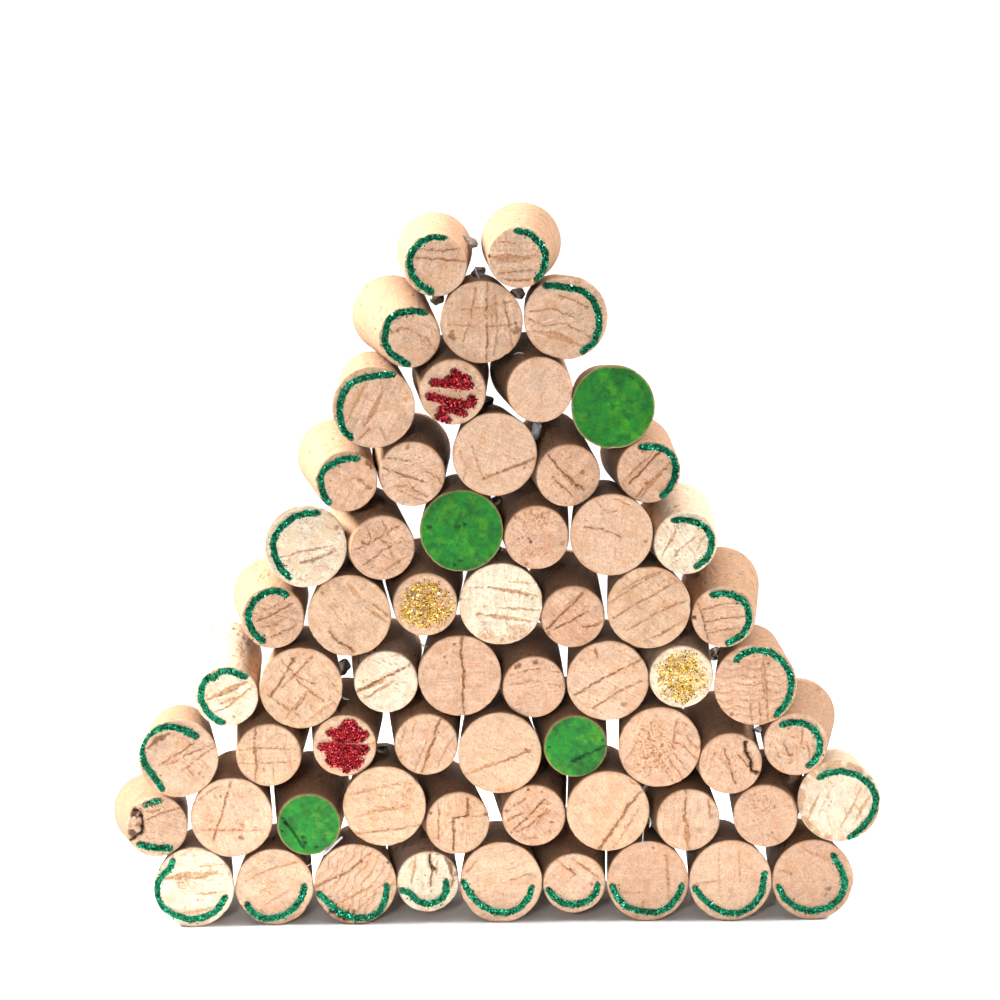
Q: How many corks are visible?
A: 63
